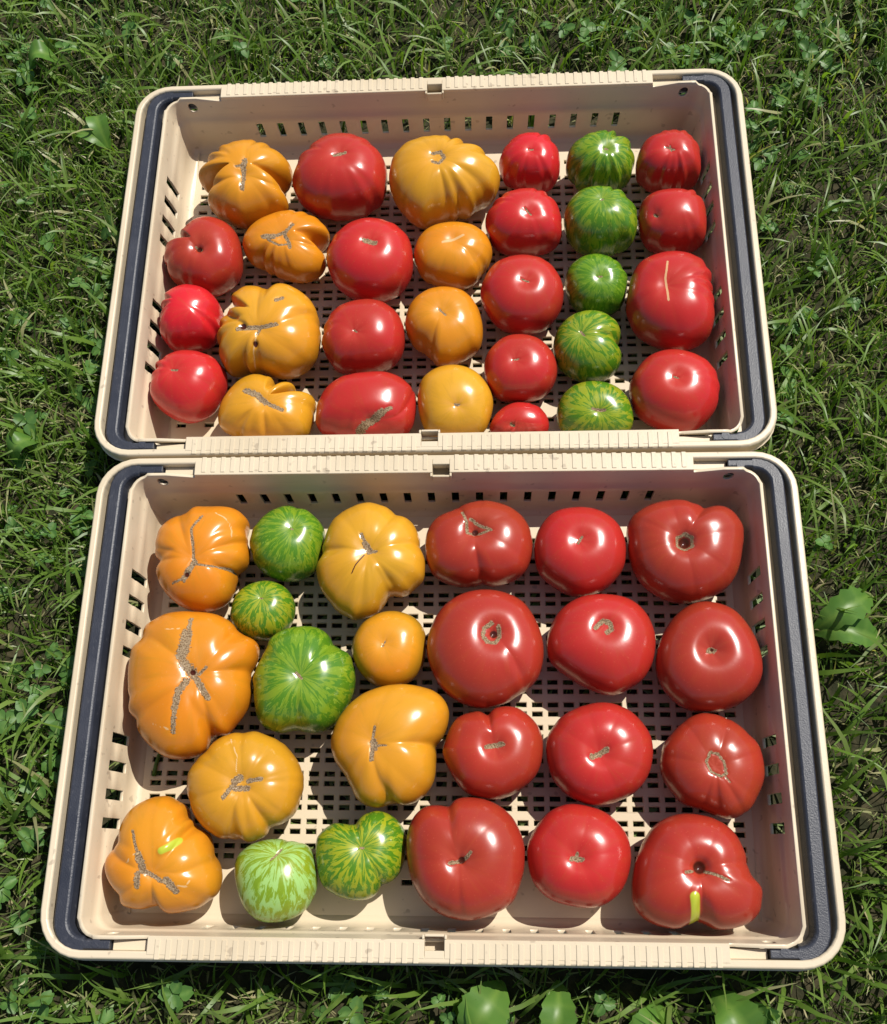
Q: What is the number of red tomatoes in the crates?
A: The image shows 28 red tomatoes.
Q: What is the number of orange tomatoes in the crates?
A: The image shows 15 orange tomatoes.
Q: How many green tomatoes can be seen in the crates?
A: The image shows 10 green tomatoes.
